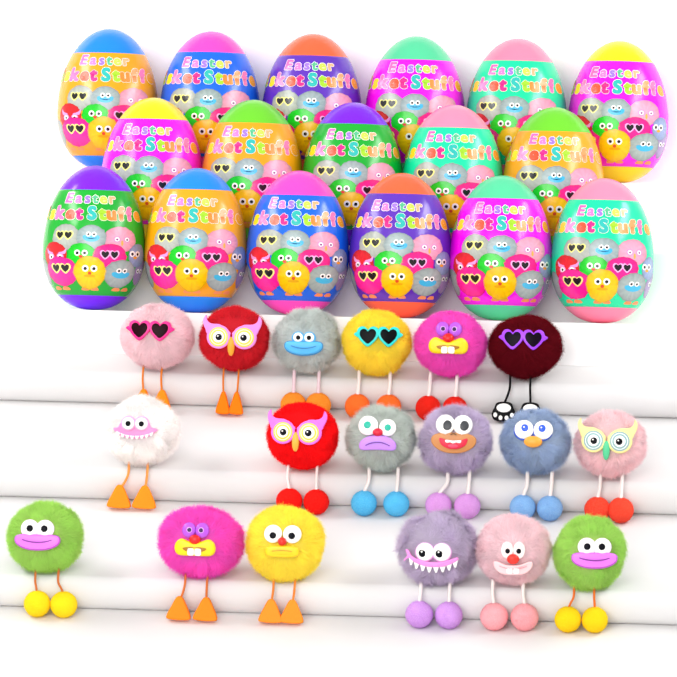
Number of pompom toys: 18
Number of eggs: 17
